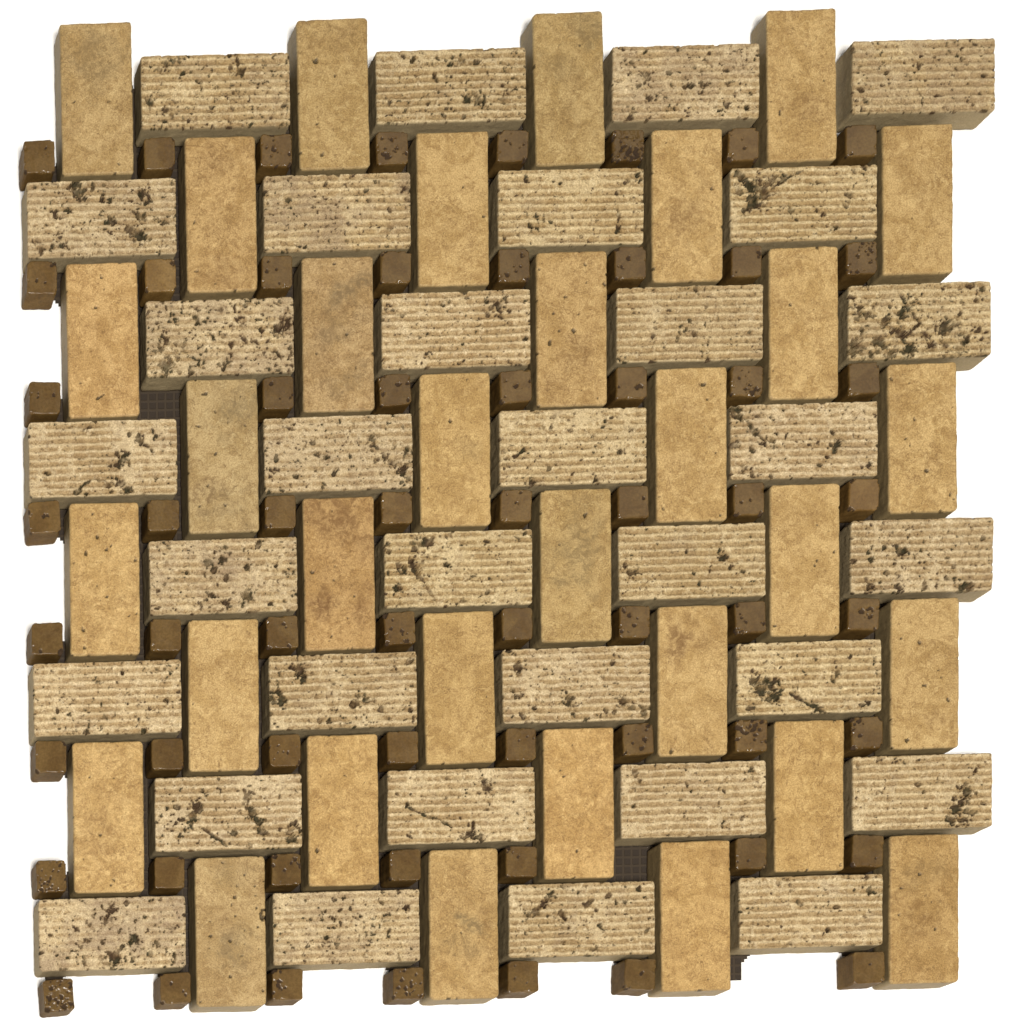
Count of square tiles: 61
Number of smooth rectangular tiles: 32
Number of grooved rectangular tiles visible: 32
